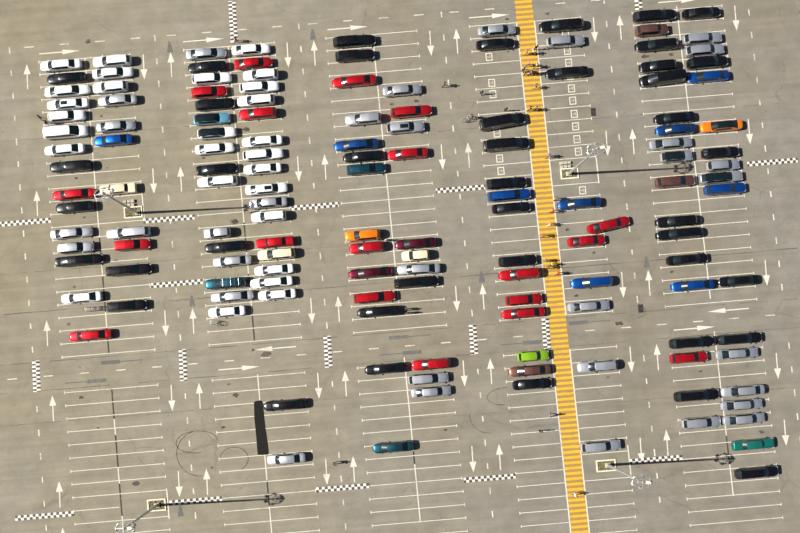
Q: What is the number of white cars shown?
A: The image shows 27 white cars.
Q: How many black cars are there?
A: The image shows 42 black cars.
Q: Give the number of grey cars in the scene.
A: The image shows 33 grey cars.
